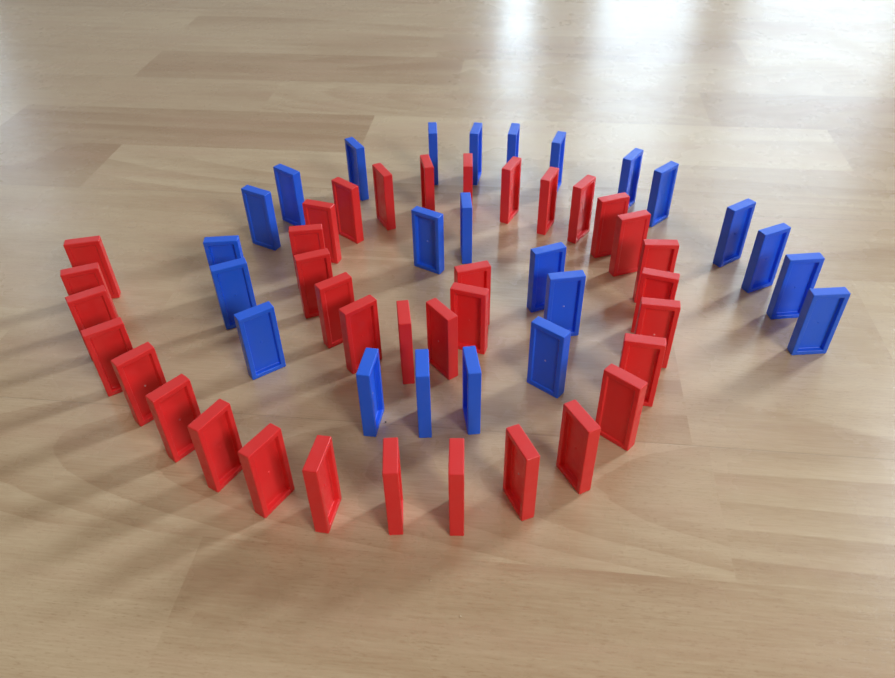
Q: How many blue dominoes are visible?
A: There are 24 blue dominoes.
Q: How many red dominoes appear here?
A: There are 36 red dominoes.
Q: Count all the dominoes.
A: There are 60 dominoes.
